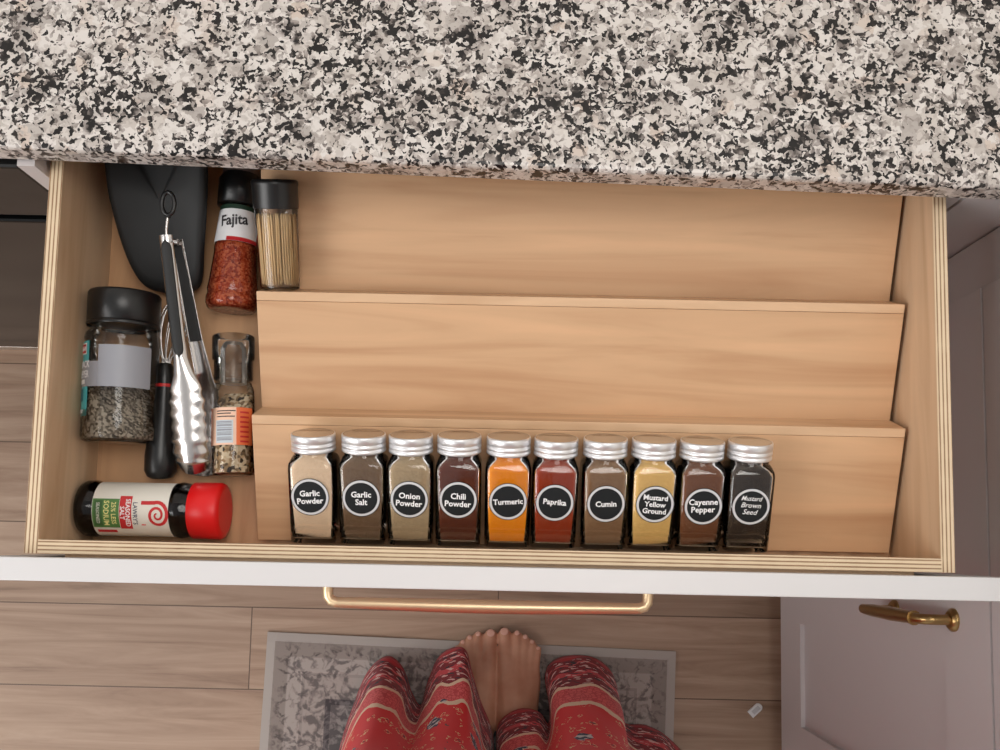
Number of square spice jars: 10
